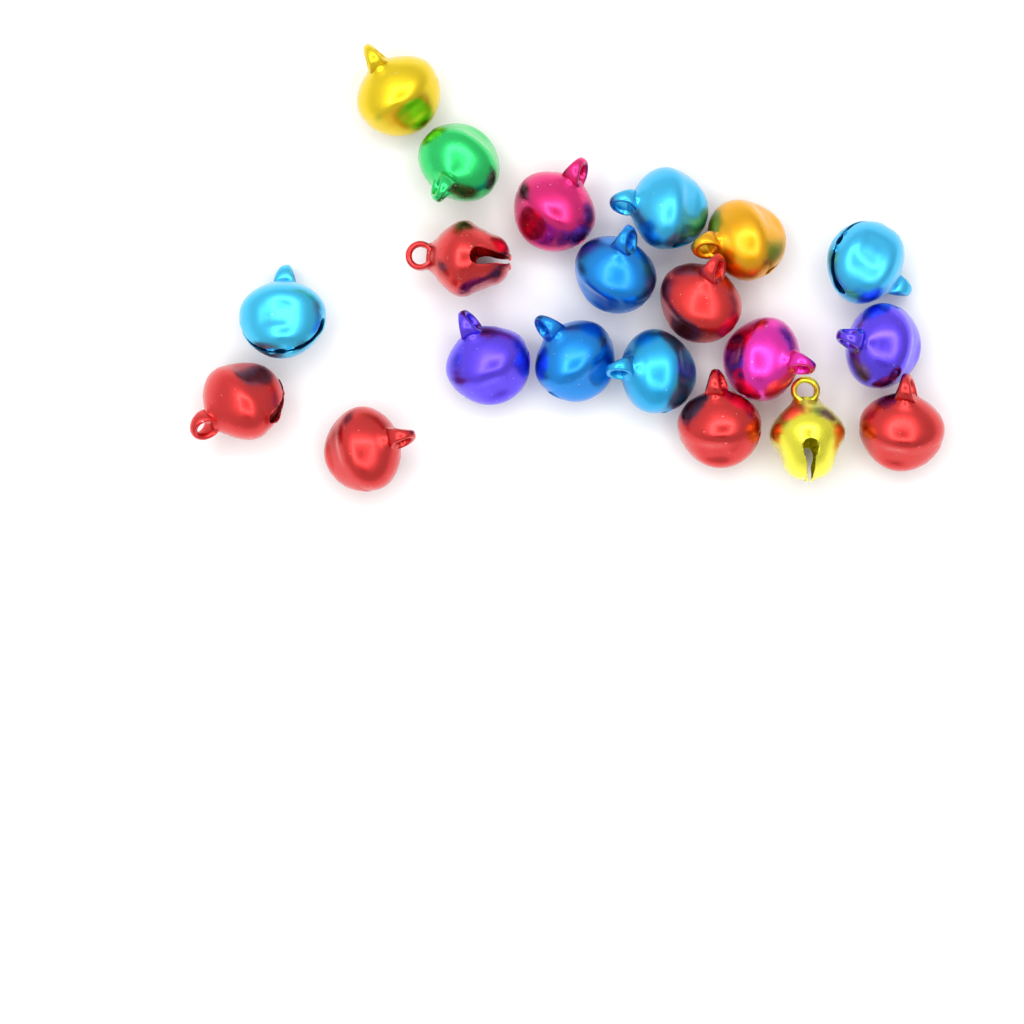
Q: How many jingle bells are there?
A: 20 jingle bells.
